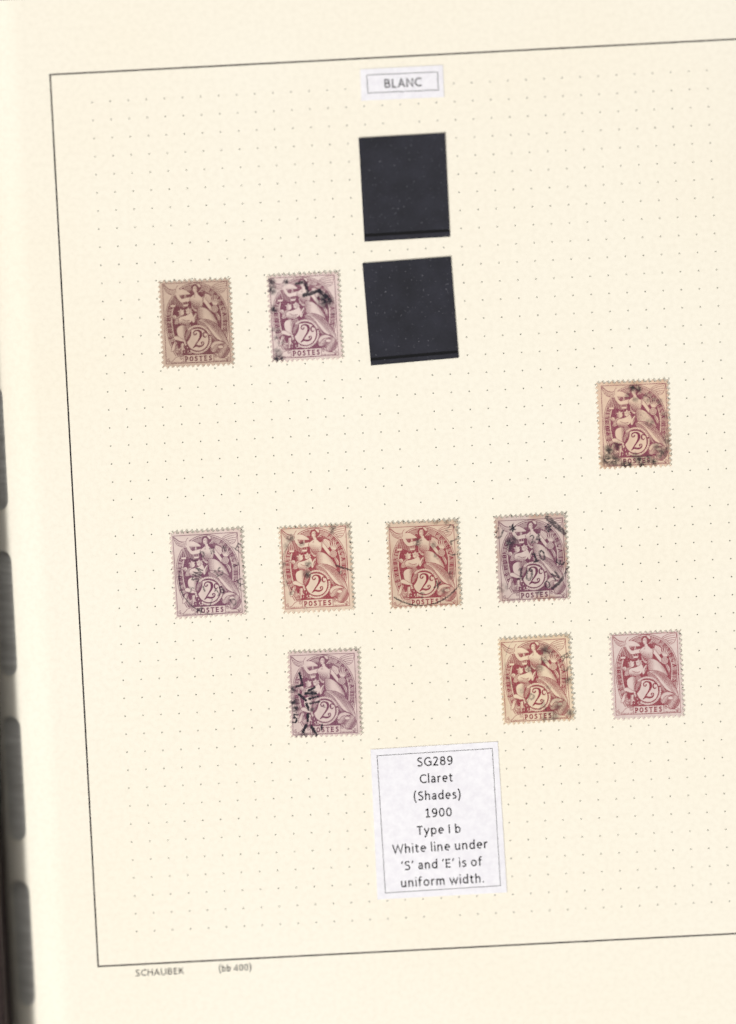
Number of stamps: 10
